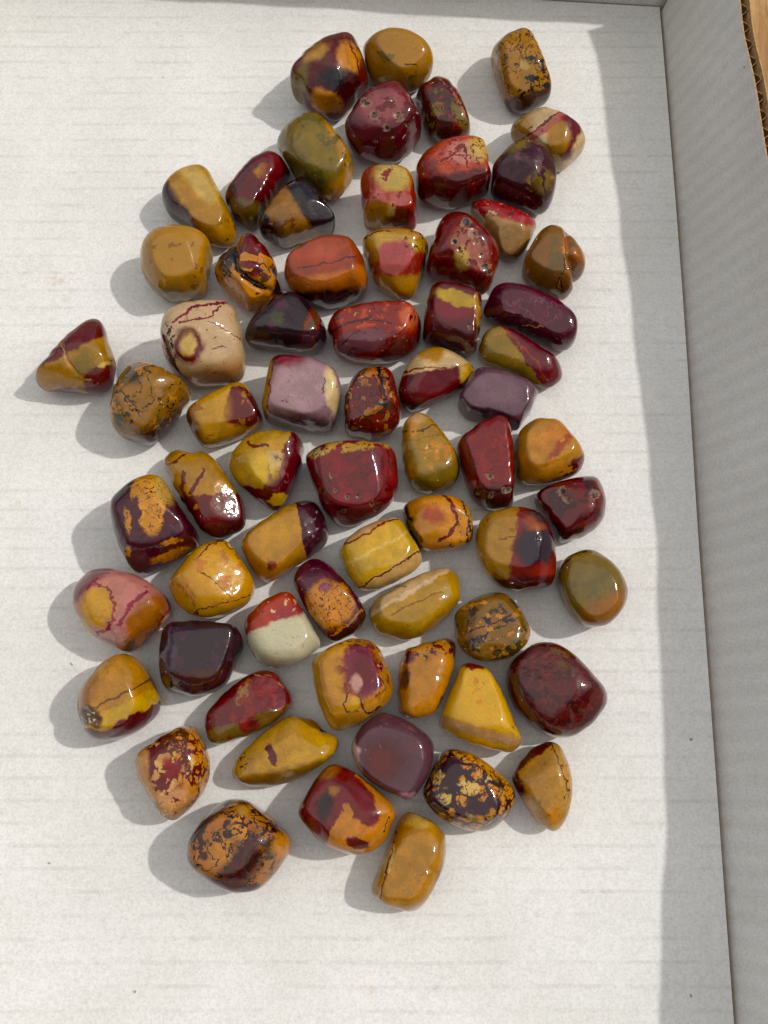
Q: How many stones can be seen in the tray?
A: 67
